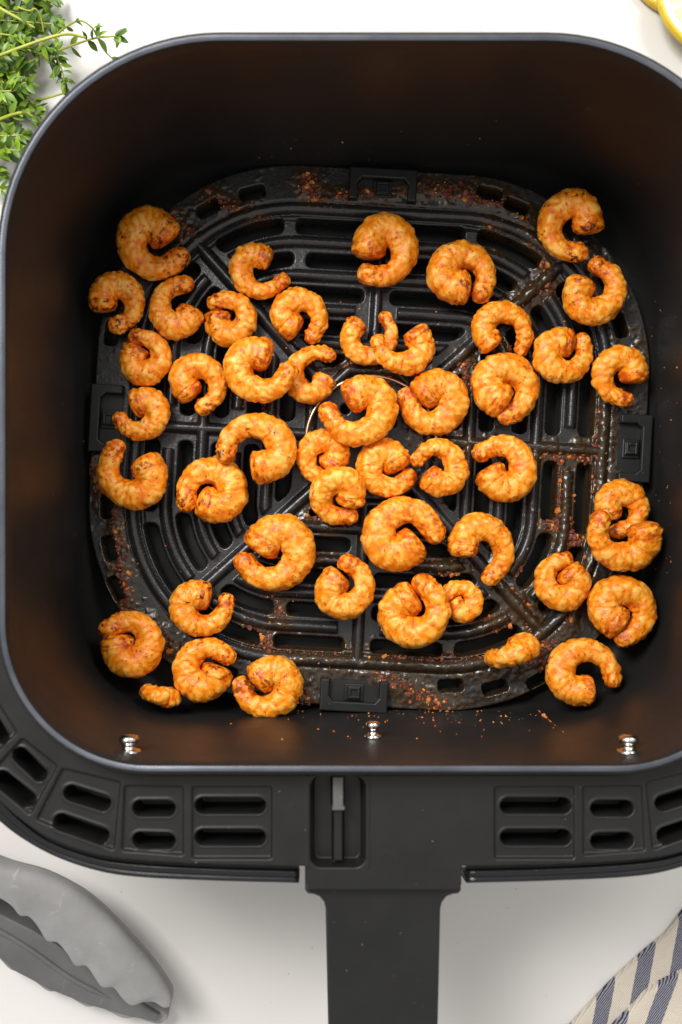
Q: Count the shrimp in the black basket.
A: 48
